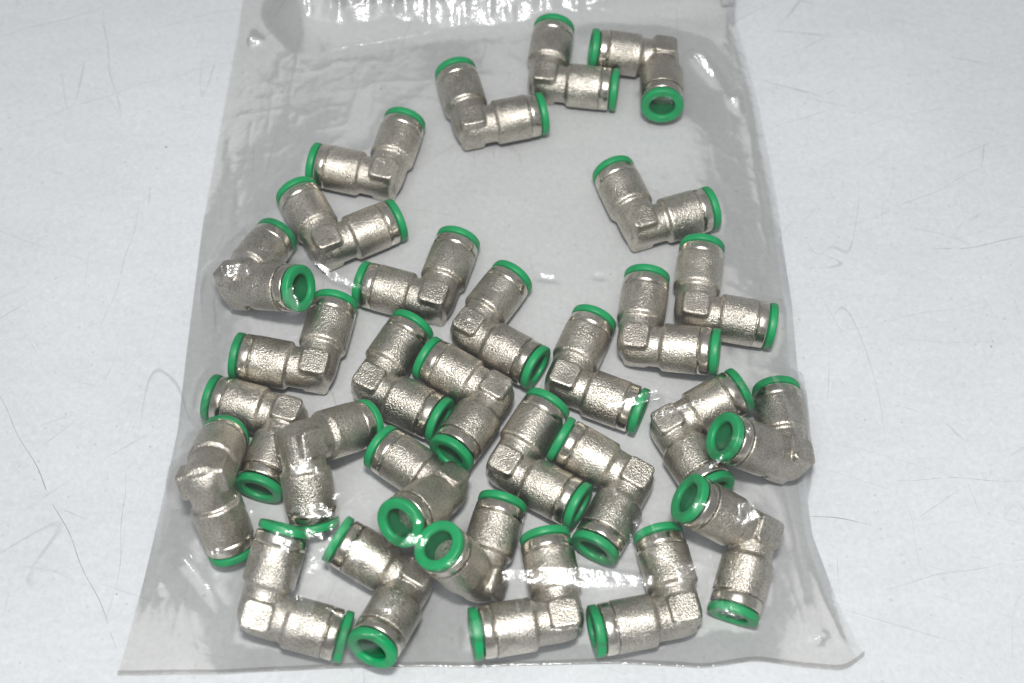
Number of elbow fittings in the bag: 29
